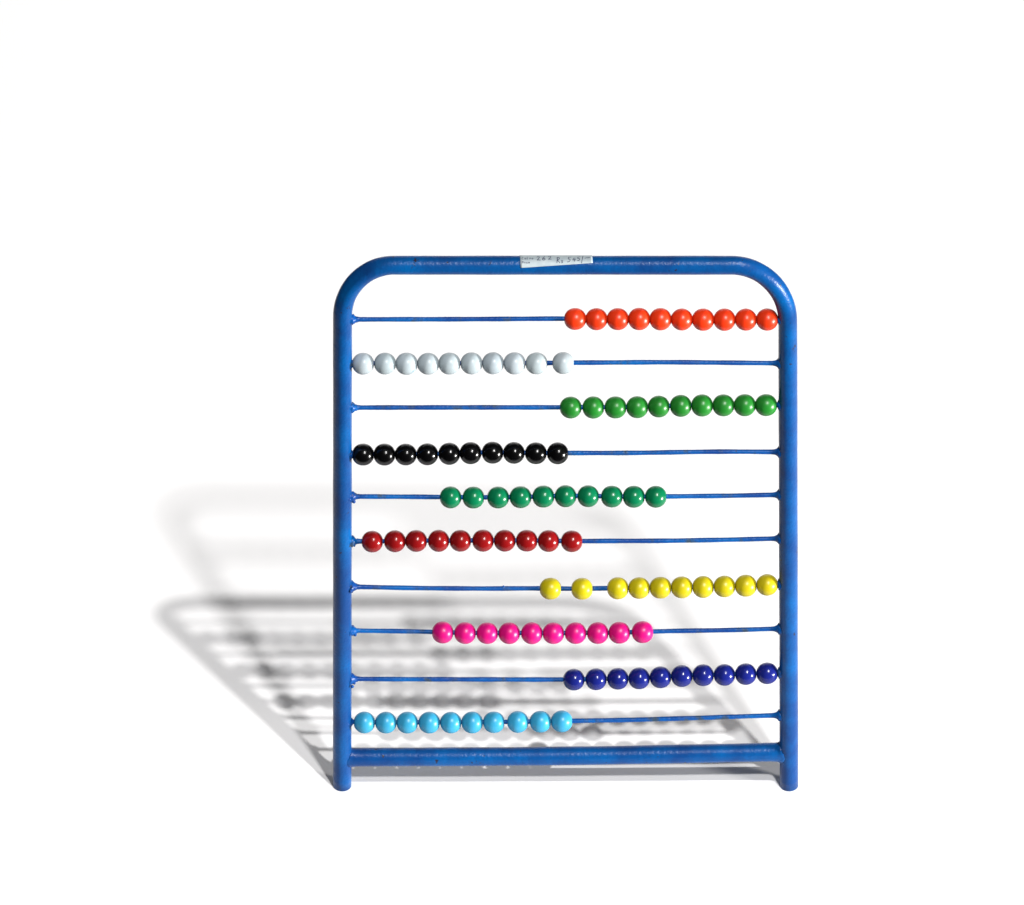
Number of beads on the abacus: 100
